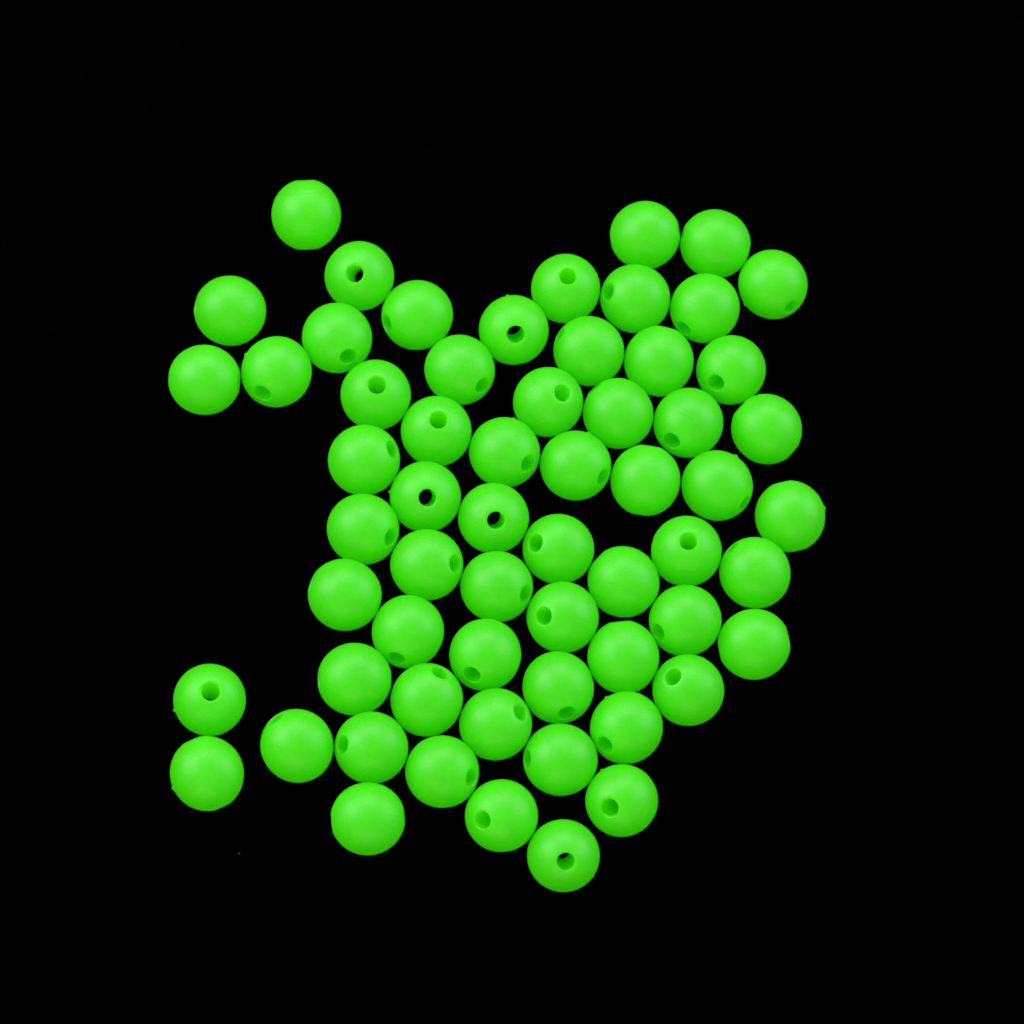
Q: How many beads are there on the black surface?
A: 62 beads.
